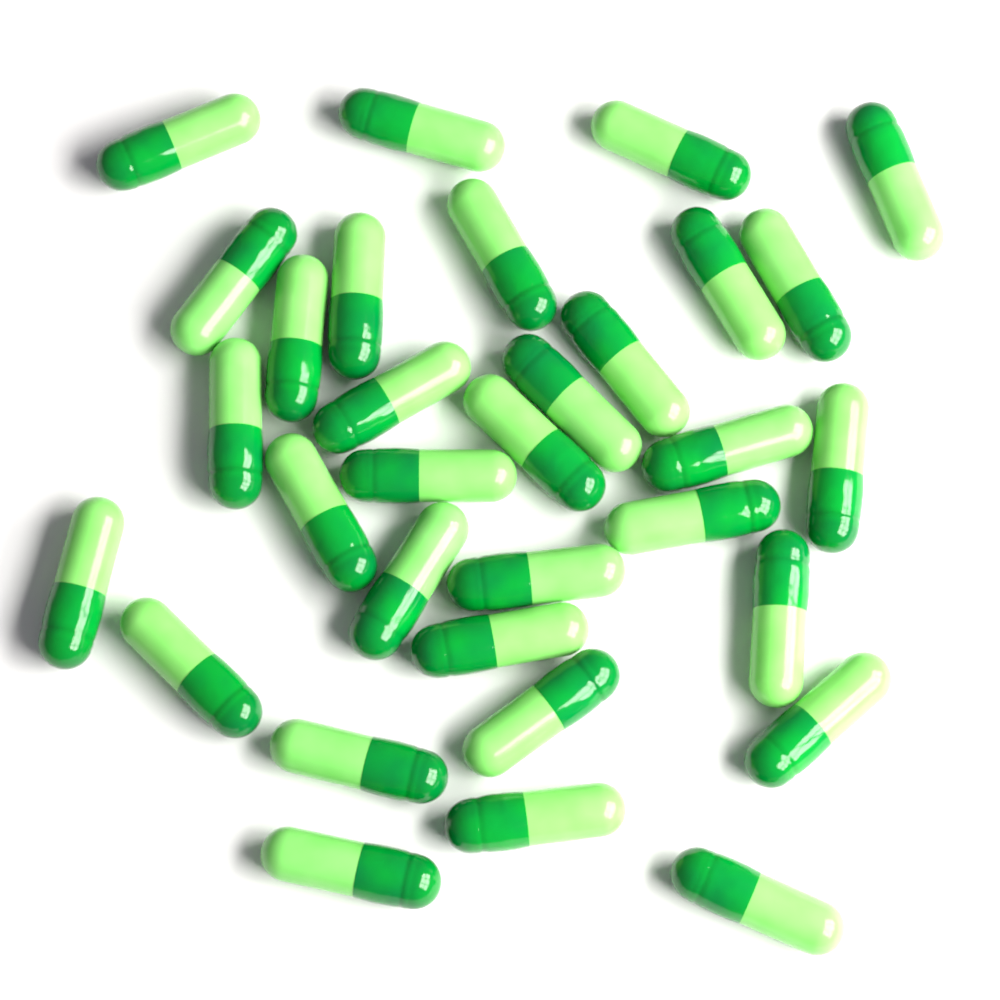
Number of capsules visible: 32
